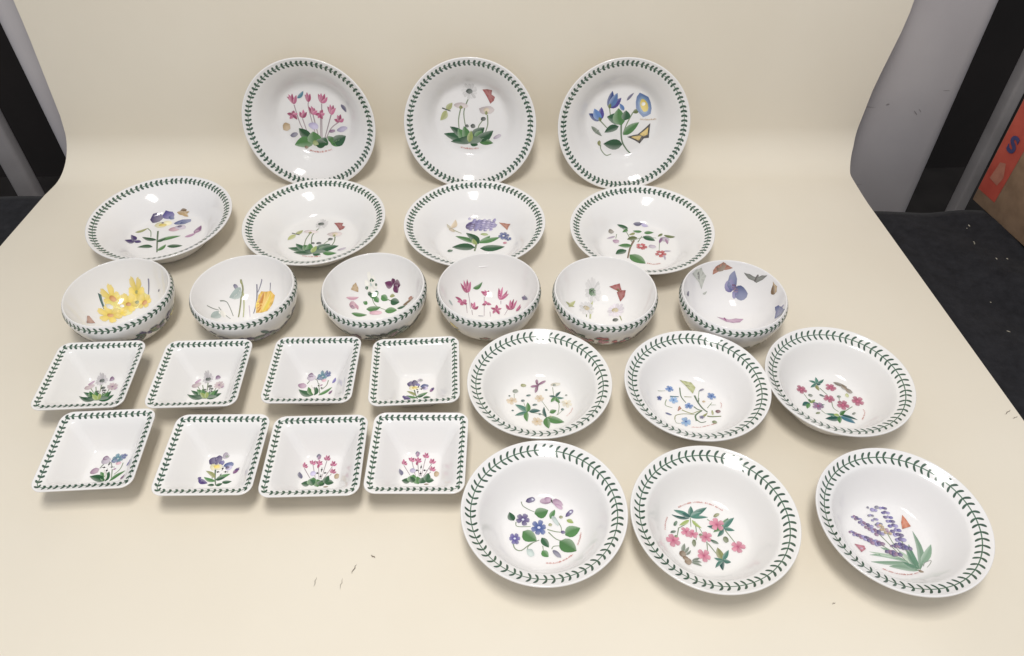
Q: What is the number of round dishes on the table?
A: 19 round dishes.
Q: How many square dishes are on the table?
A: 8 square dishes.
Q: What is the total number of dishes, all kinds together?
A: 27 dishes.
